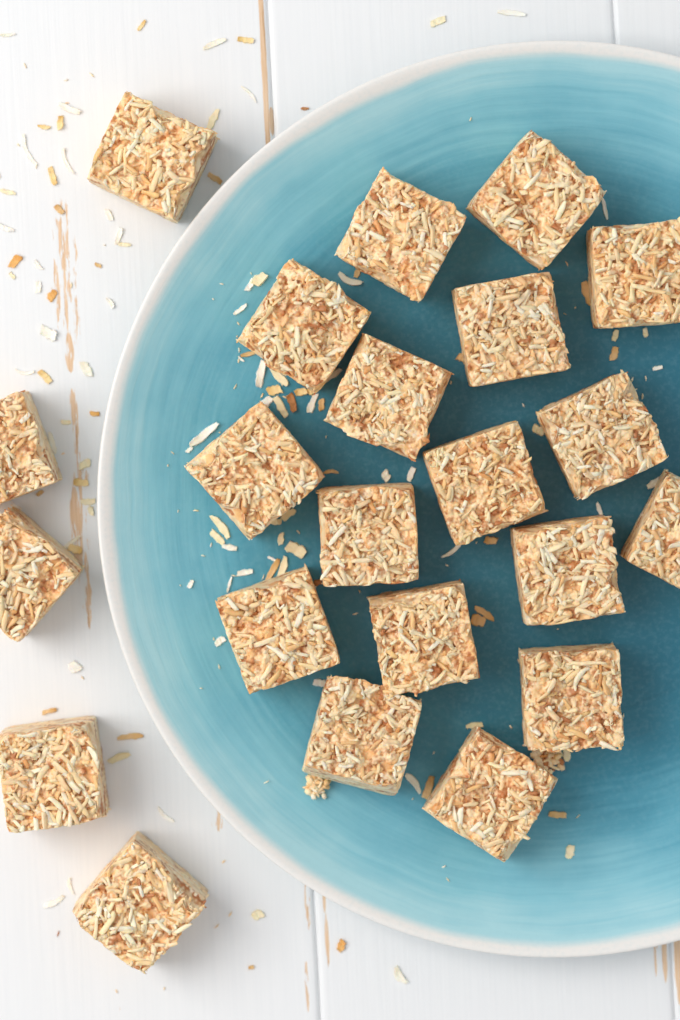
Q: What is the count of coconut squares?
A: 22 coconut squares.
